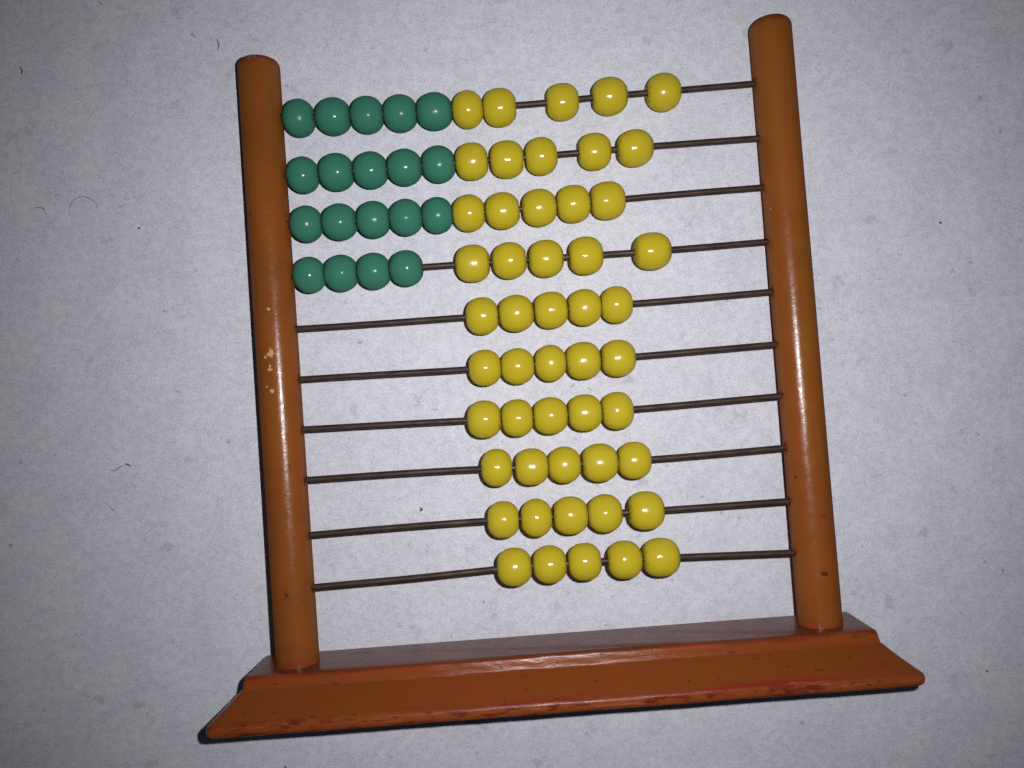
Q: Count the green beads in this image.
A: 19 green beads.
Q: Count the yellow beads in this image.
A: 50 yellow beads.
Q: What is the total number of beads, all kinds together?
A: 69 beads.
